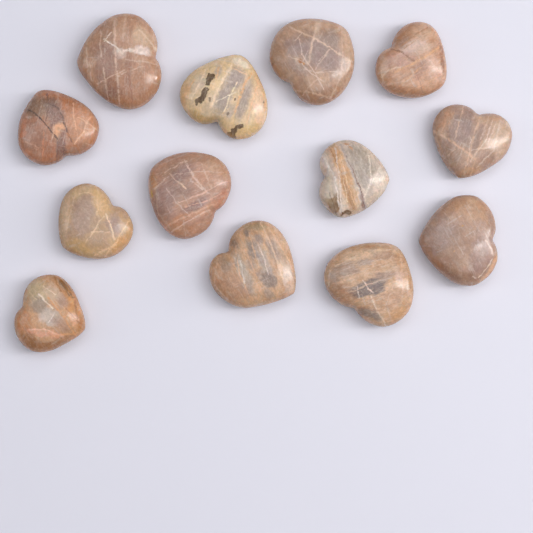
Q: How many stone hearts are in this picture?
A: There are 13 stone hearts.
